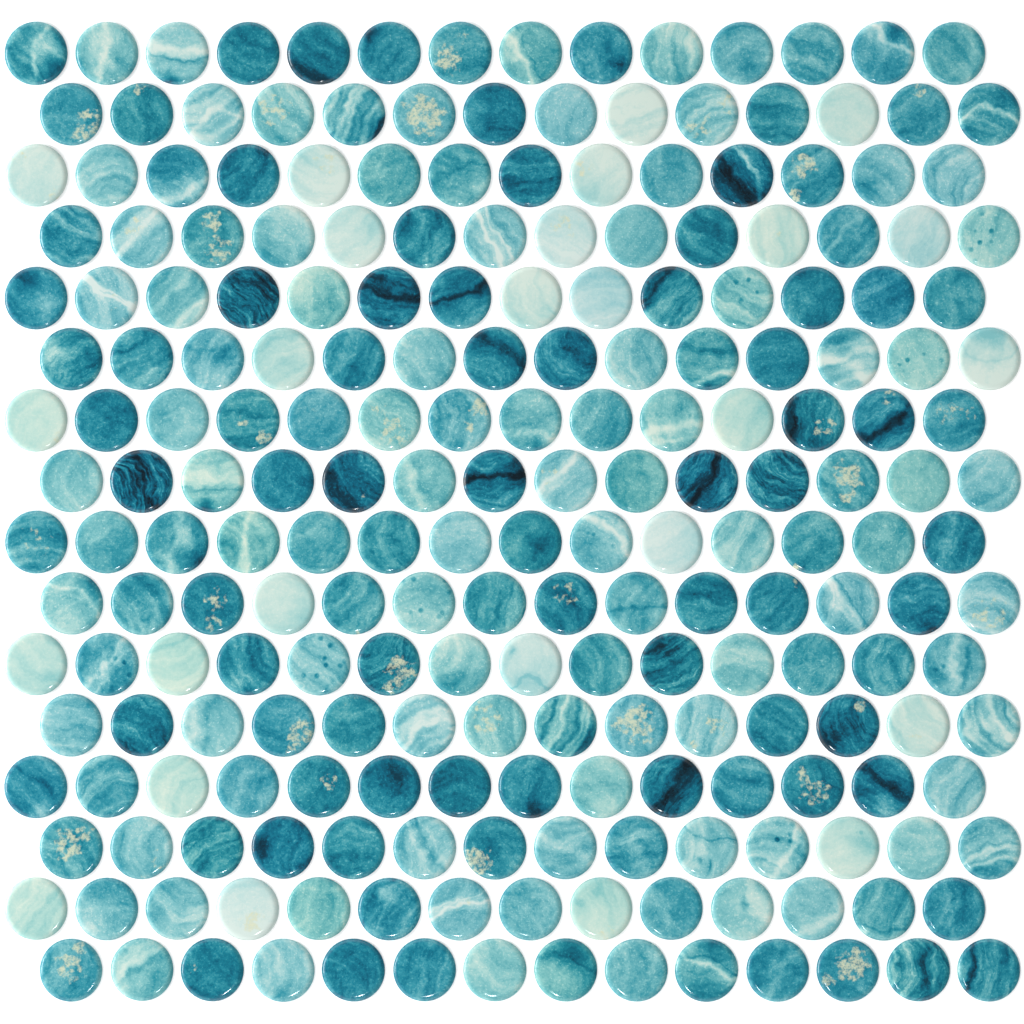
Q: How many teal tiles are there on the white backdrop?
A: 198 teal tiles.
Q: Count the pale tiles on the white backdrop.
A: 26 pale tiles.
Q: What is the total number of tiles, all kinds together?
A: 224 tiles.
